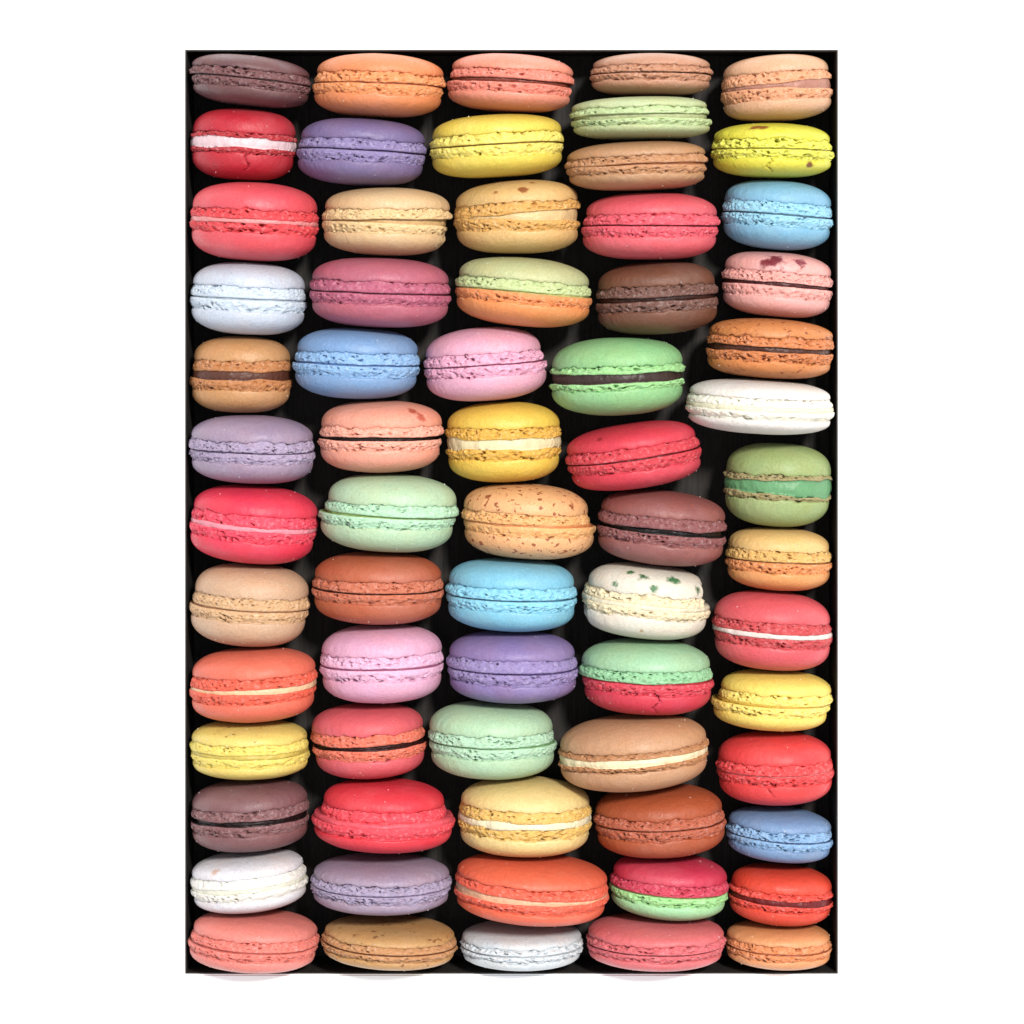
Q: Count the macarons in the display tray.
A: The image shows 67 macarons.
